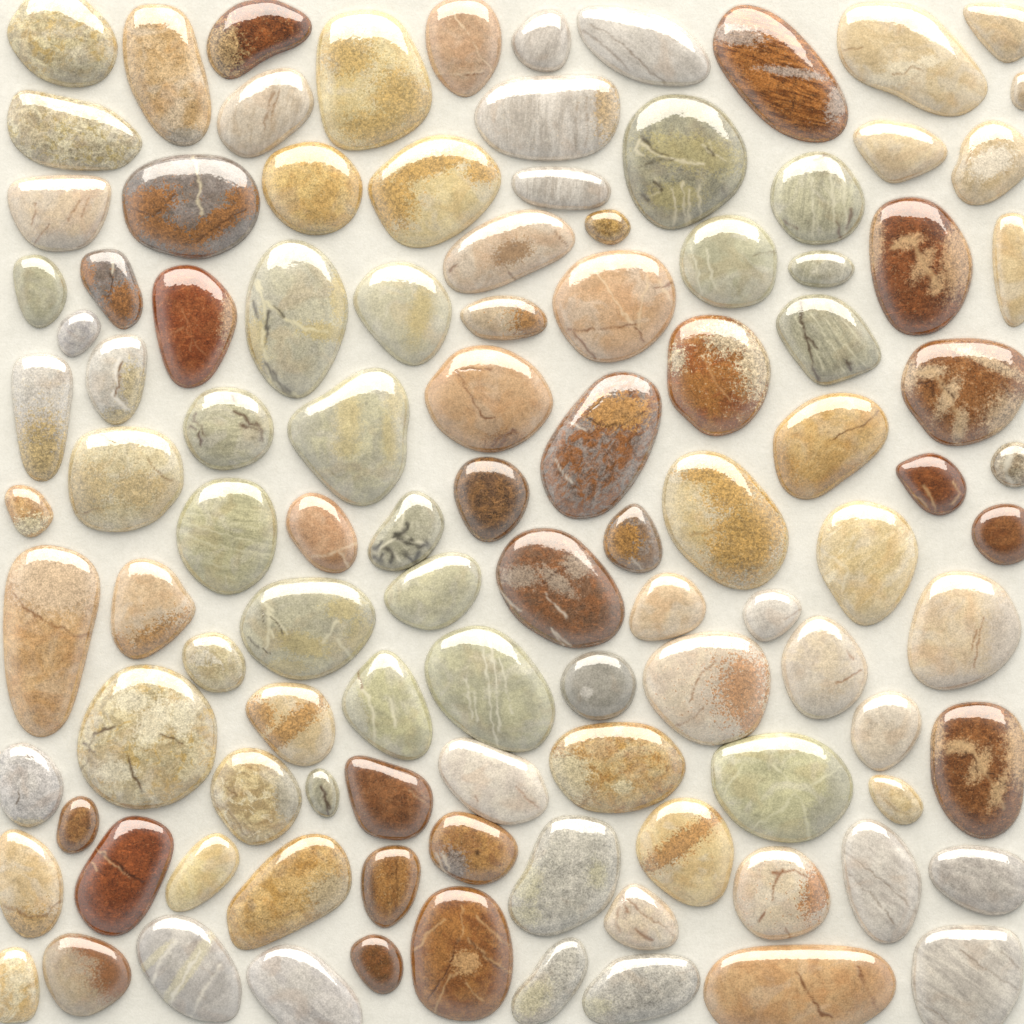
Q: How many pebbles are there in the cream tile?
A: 108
